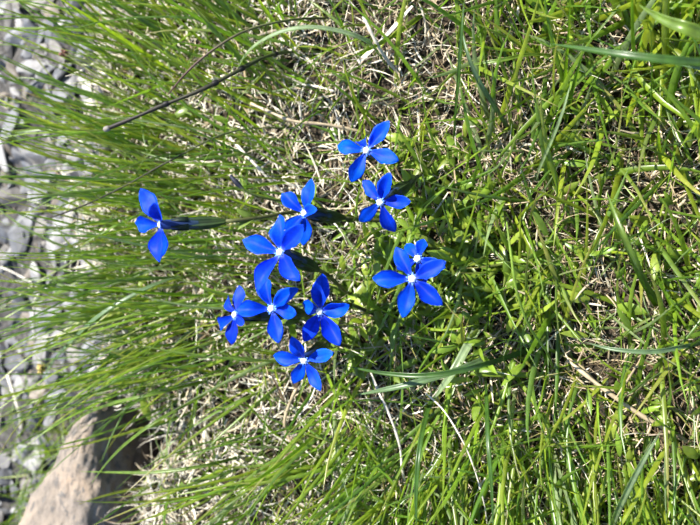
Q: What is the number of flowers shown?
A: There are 11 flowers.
